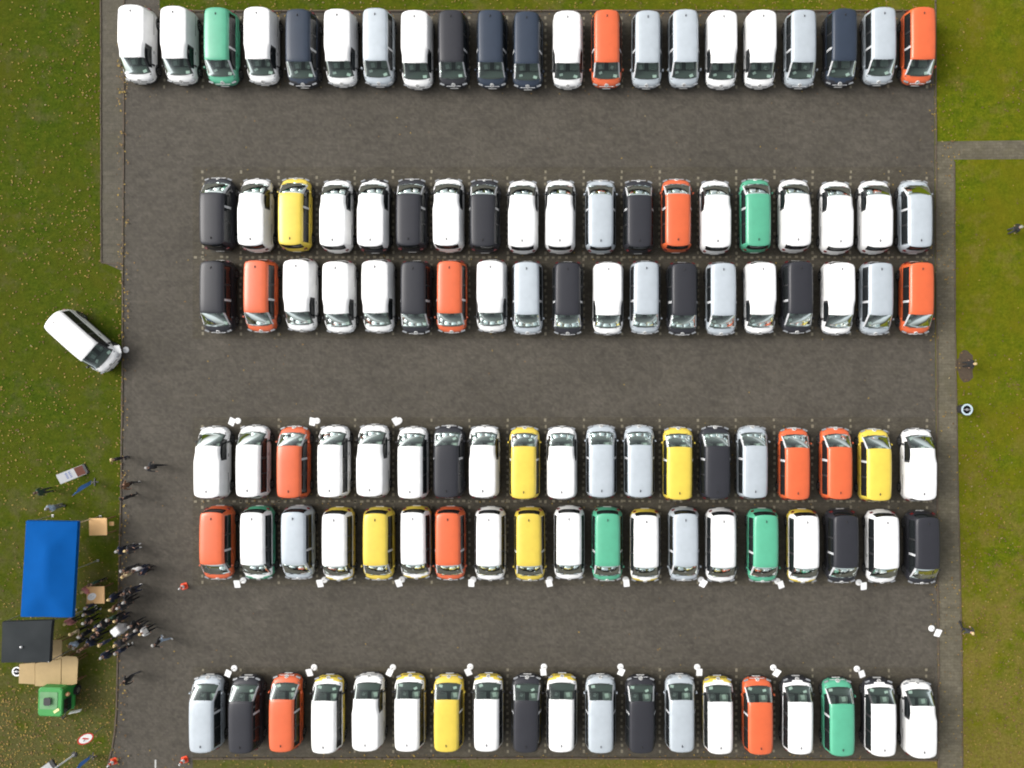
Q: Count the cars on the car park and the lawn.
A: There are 117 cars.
